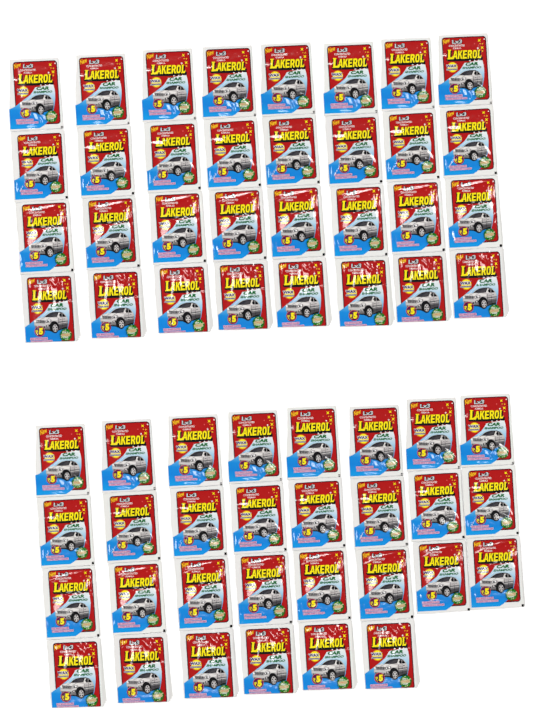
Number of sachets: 62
